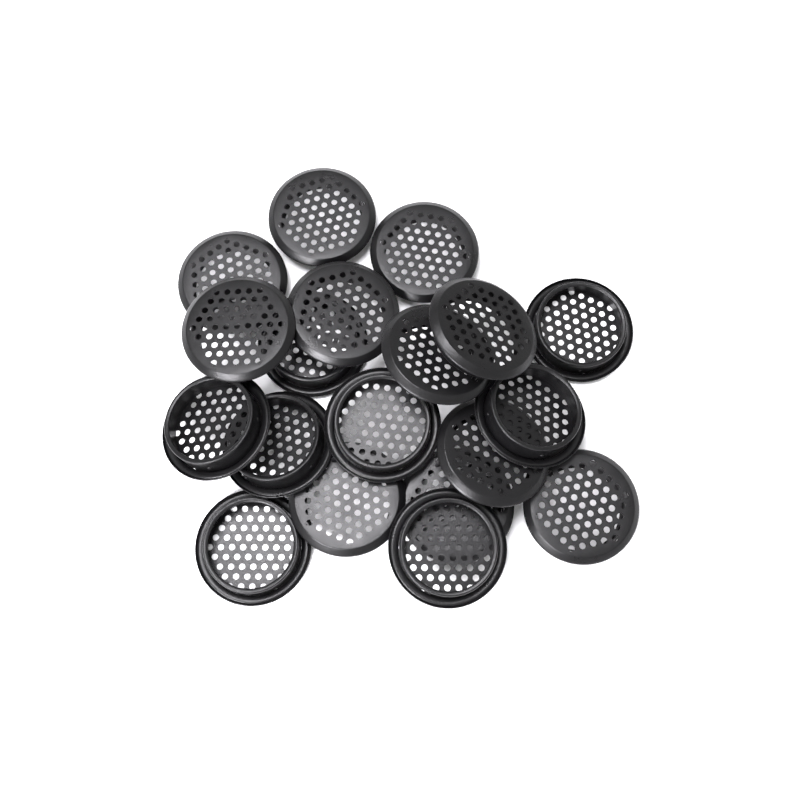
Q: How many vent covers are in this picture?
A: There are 19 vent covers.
